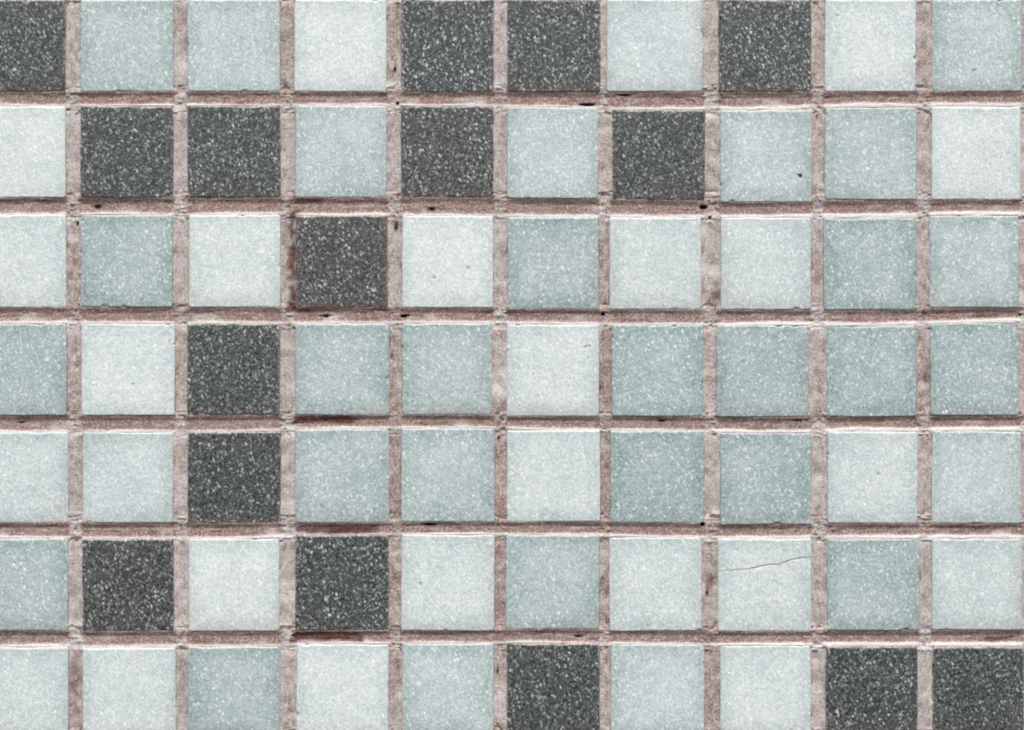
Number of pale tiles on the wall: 54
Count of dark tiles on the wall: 16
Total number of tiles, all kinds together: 70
